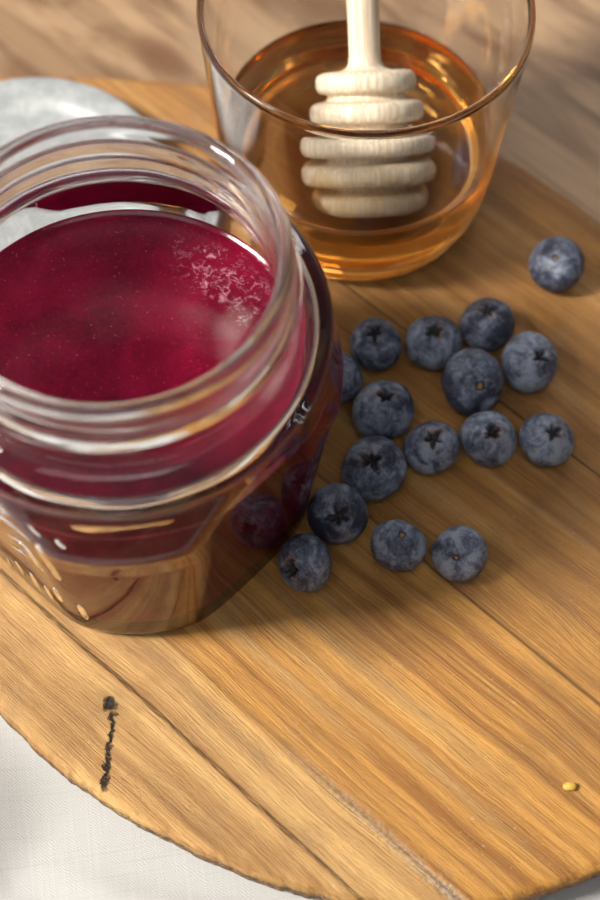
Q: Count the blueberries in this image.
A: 16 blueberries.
